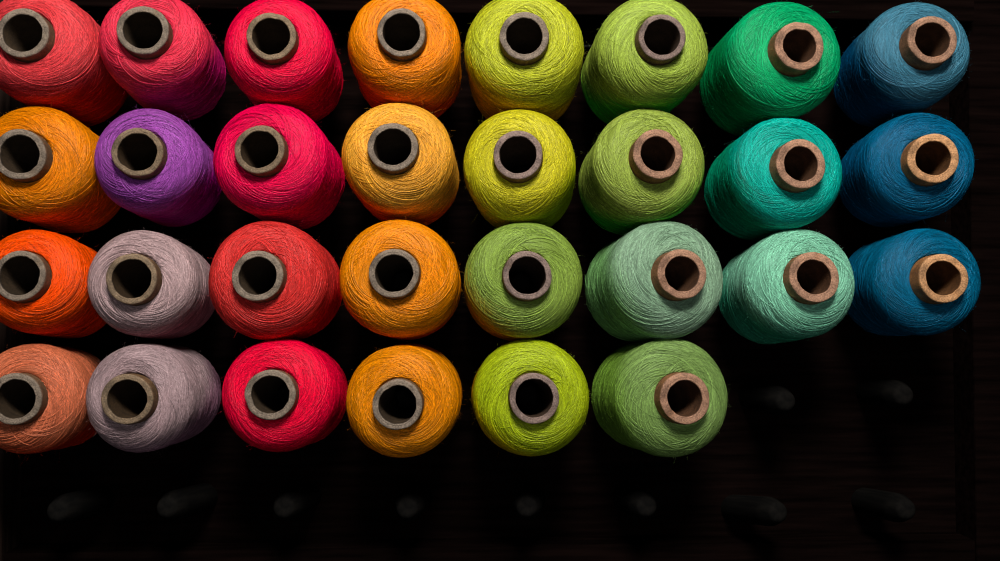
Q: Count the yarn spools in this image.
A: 30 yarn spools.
